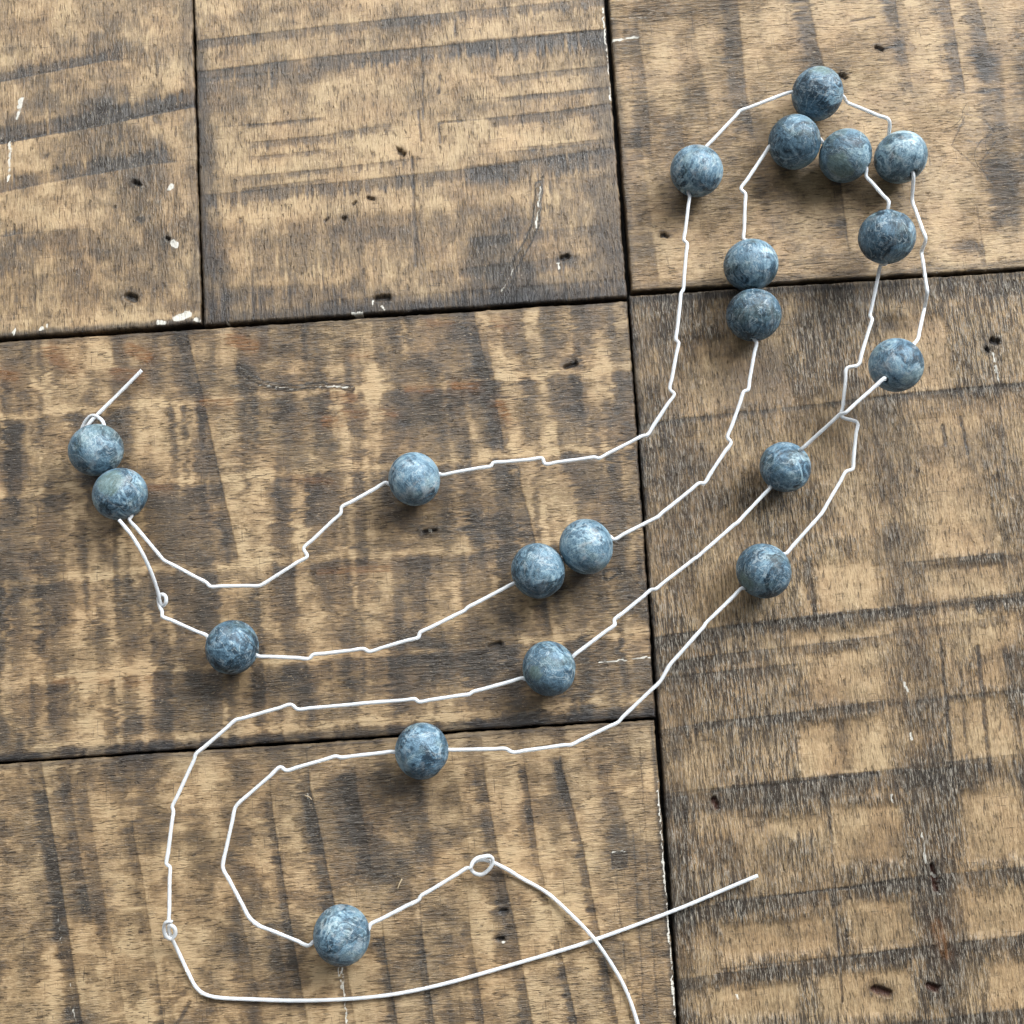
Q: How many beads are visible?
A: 20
